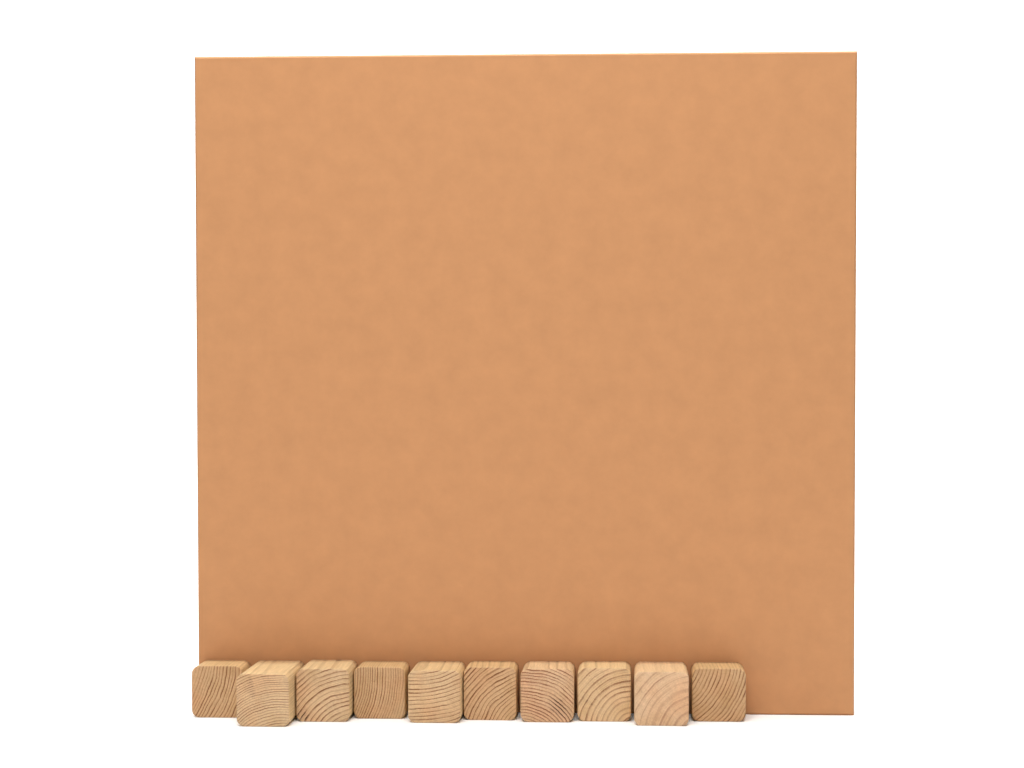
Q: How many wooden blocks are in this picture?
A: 10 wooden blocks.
